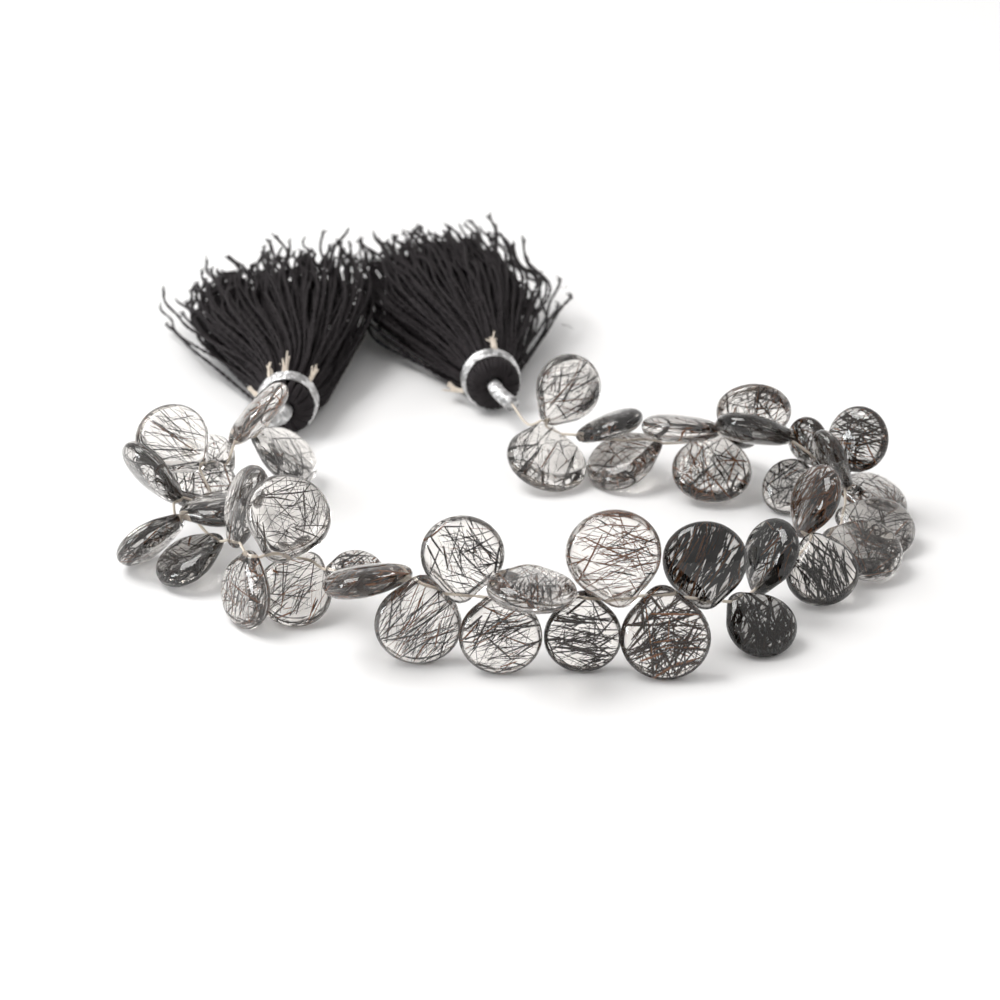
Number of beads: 43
